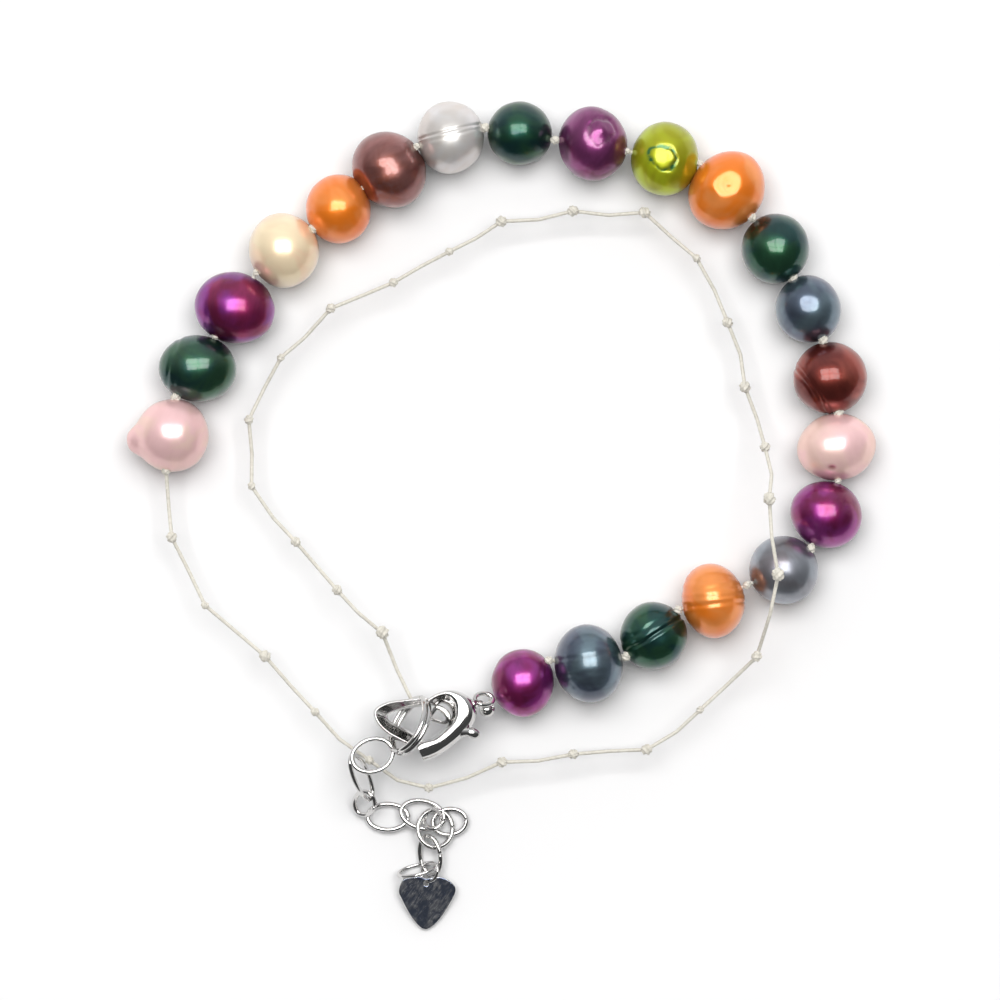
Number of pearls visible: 21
